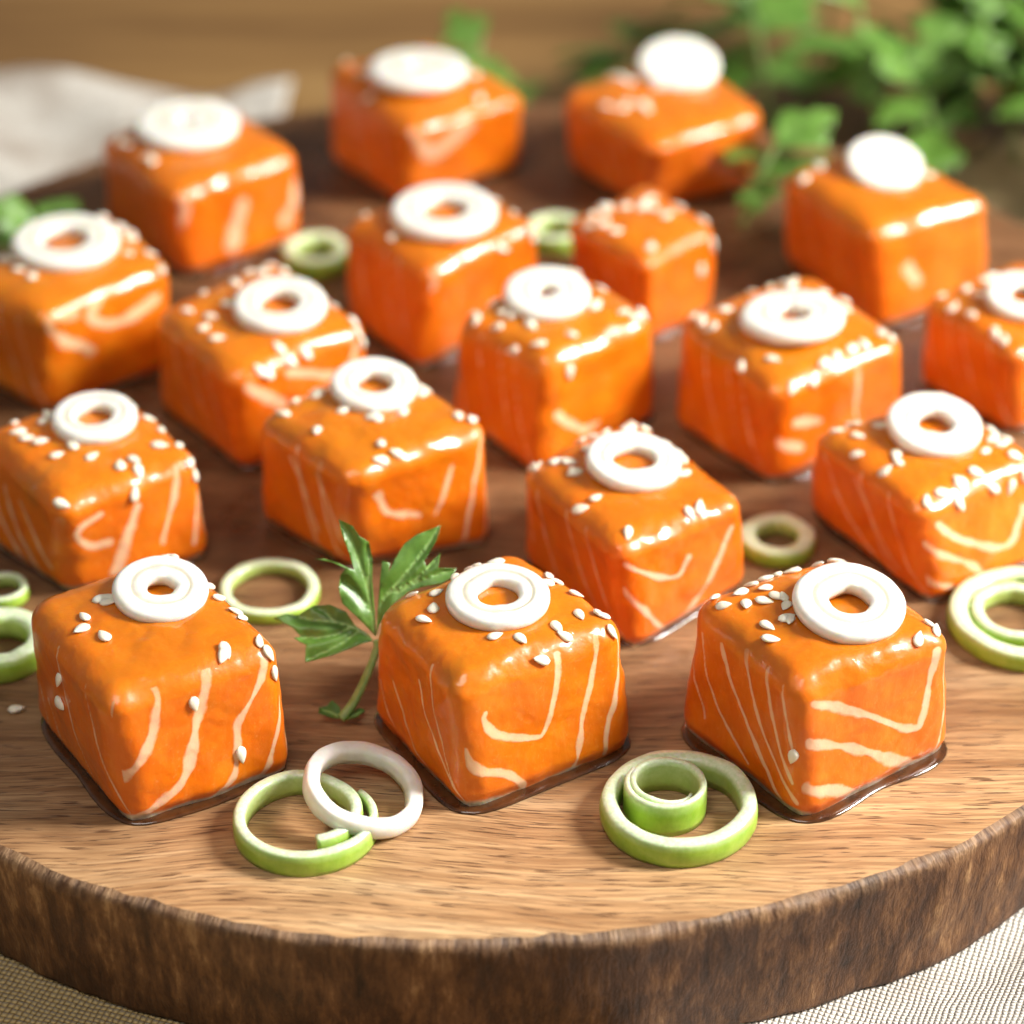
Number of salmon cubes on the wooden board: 18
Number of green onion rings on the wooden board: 11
